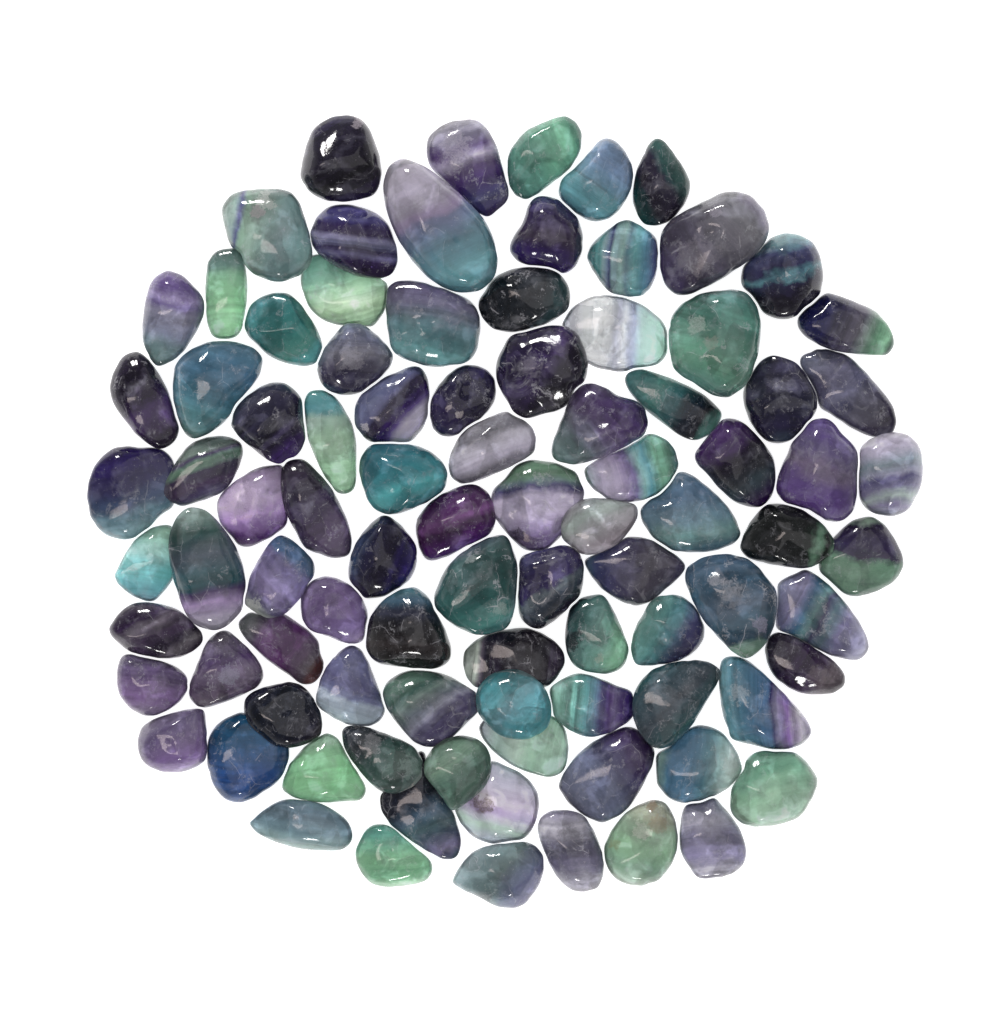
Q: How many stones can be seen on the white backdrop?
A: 92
